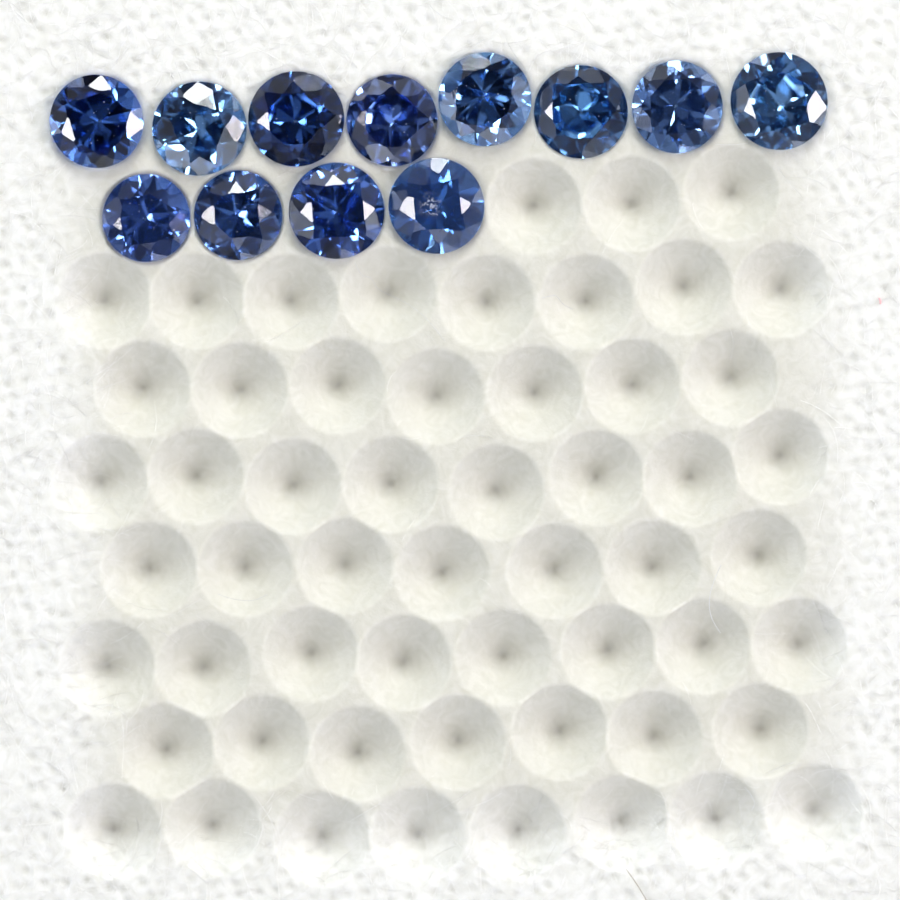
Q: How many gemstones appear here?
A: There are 12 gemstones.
